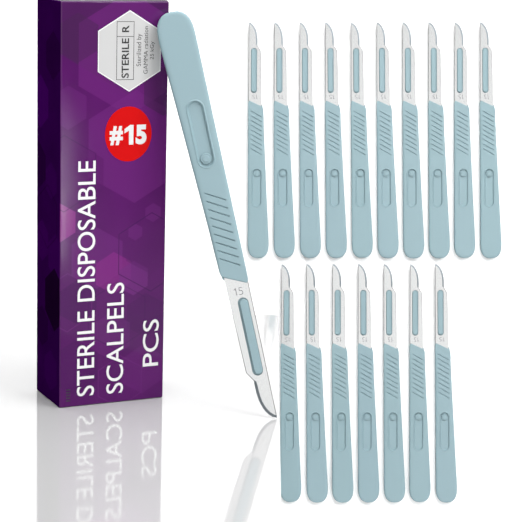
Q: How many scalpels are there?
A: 18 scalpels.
